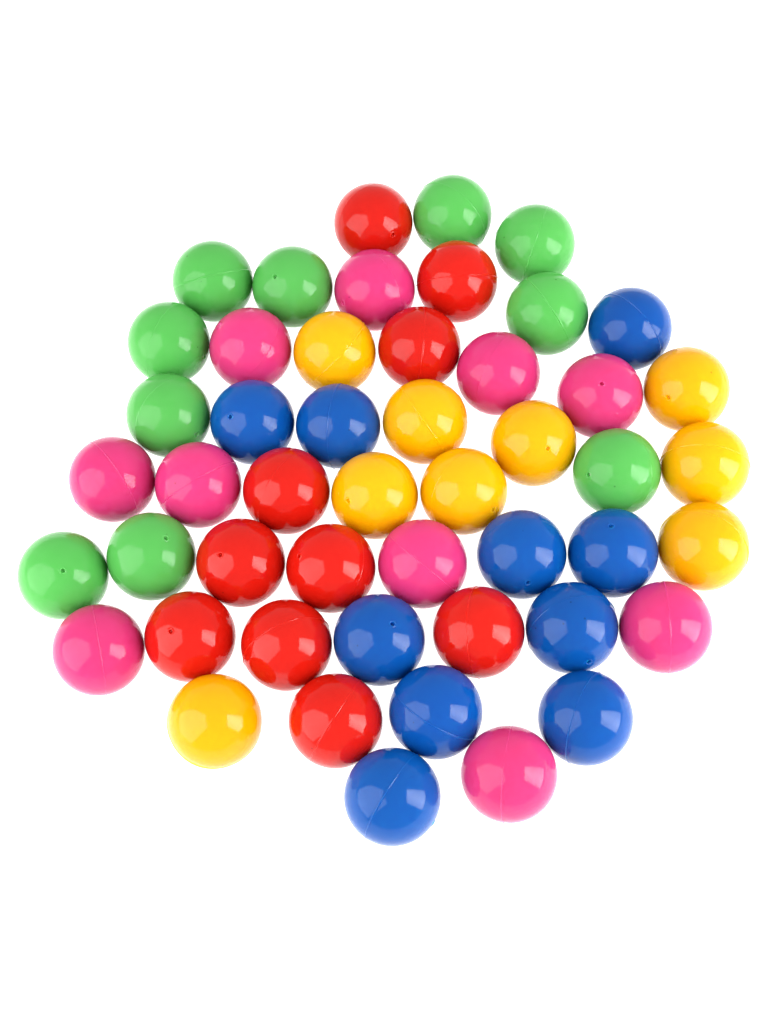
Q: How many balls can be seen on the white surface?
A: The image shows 49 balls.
